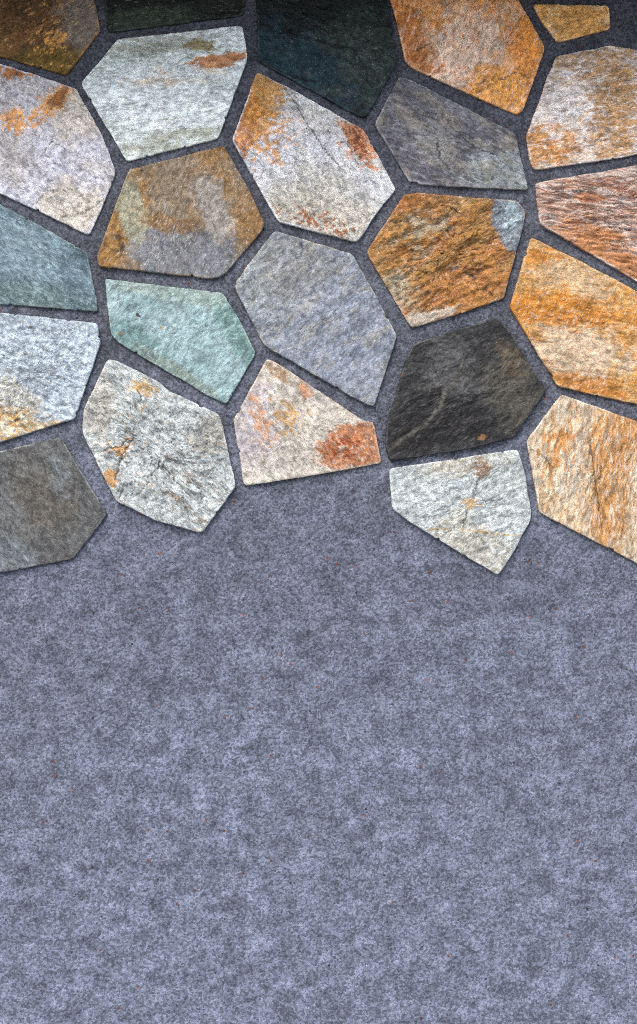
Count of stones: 24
